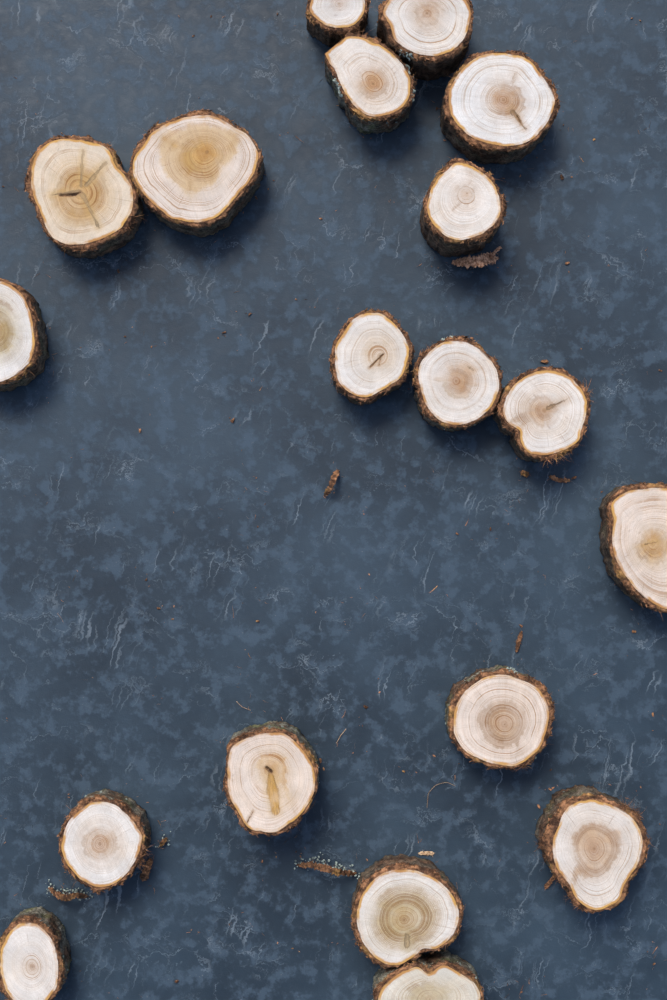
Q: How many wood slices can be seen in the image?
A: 19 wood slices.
